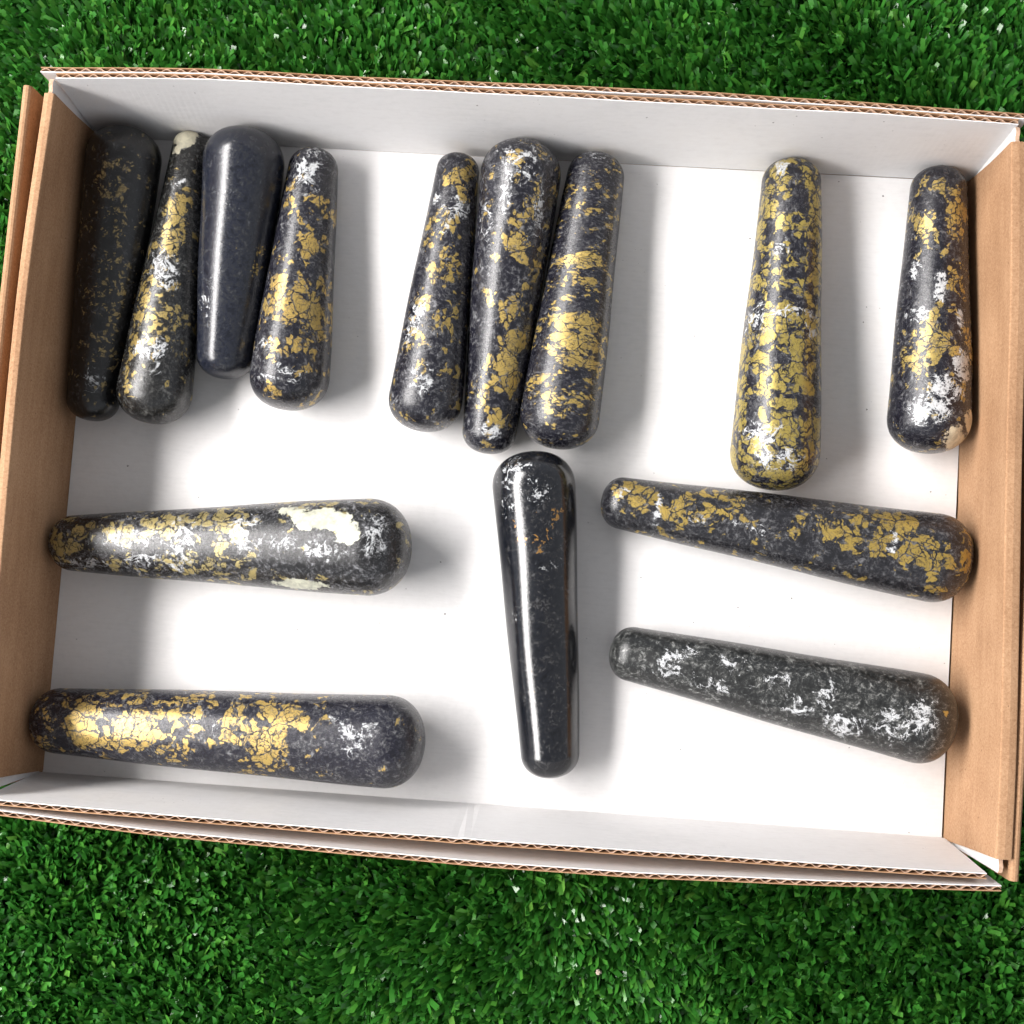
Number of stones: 14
